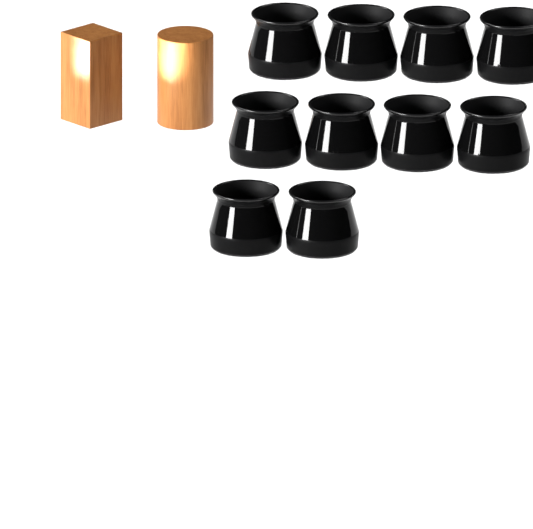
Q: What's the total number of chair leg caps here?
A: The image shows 10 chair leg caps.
